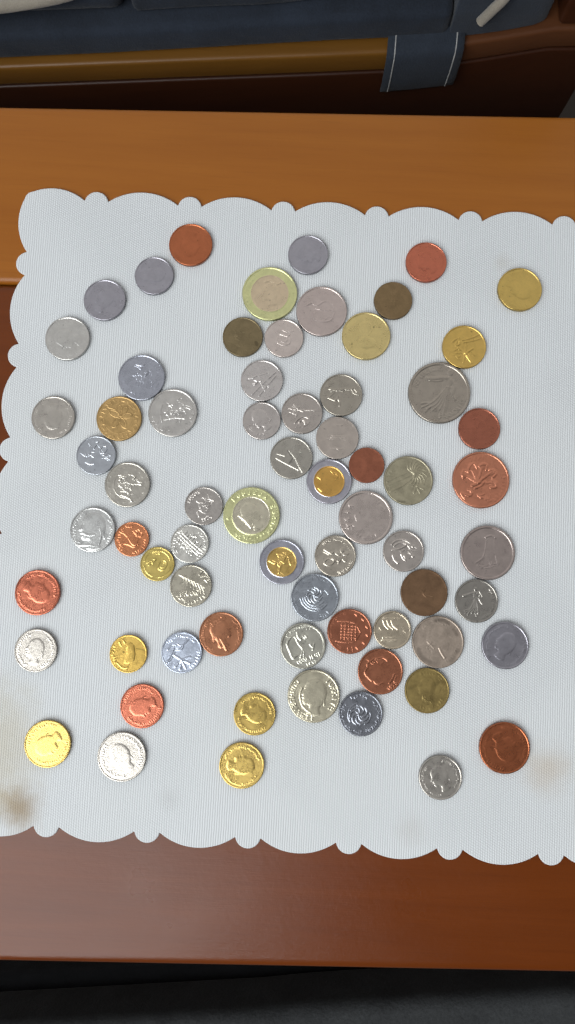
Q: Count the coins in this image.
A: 68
